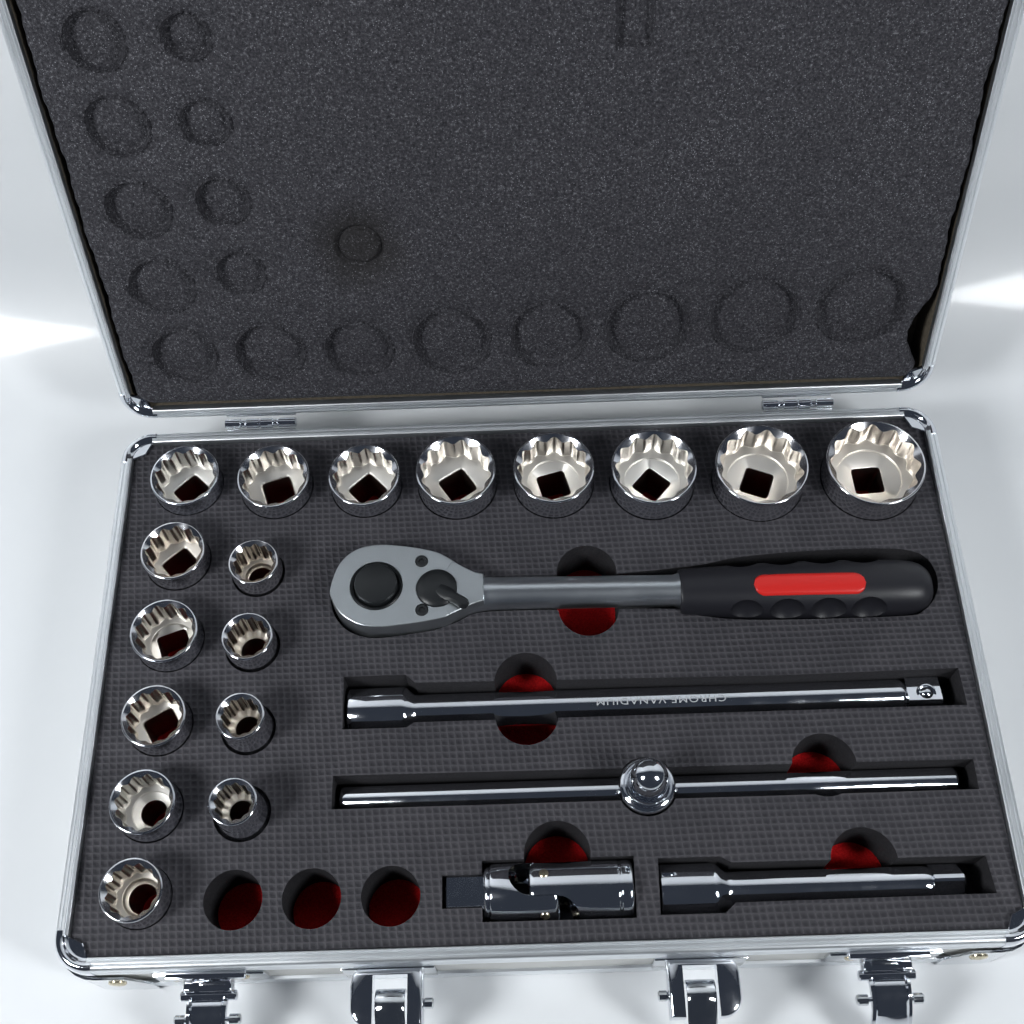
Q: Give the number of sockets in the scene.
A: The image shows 17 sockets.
